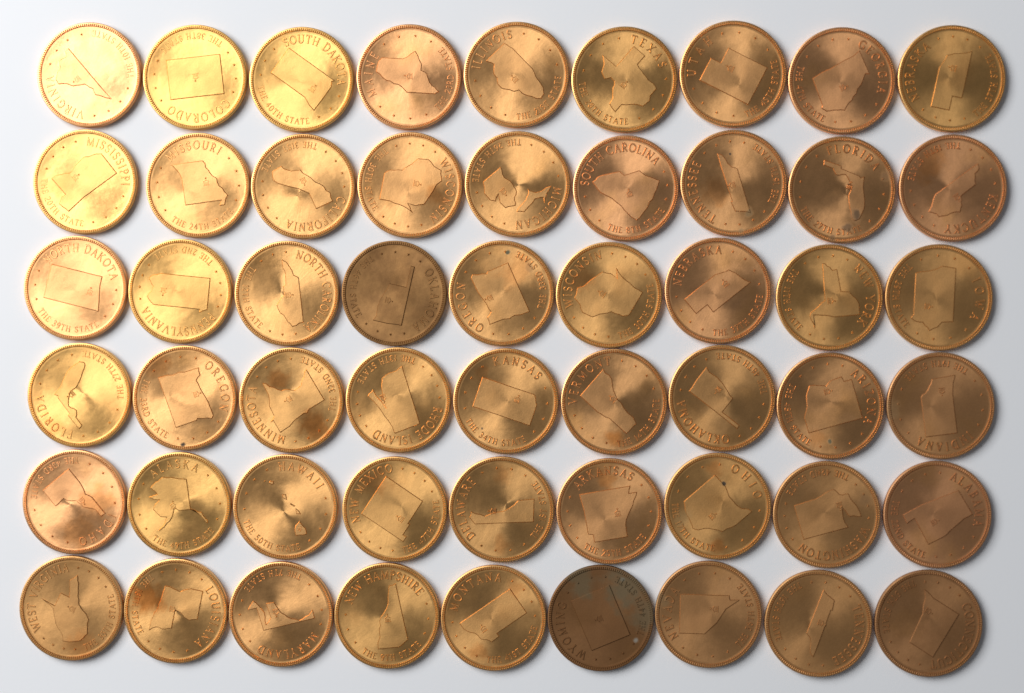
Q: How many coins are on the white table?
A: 54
